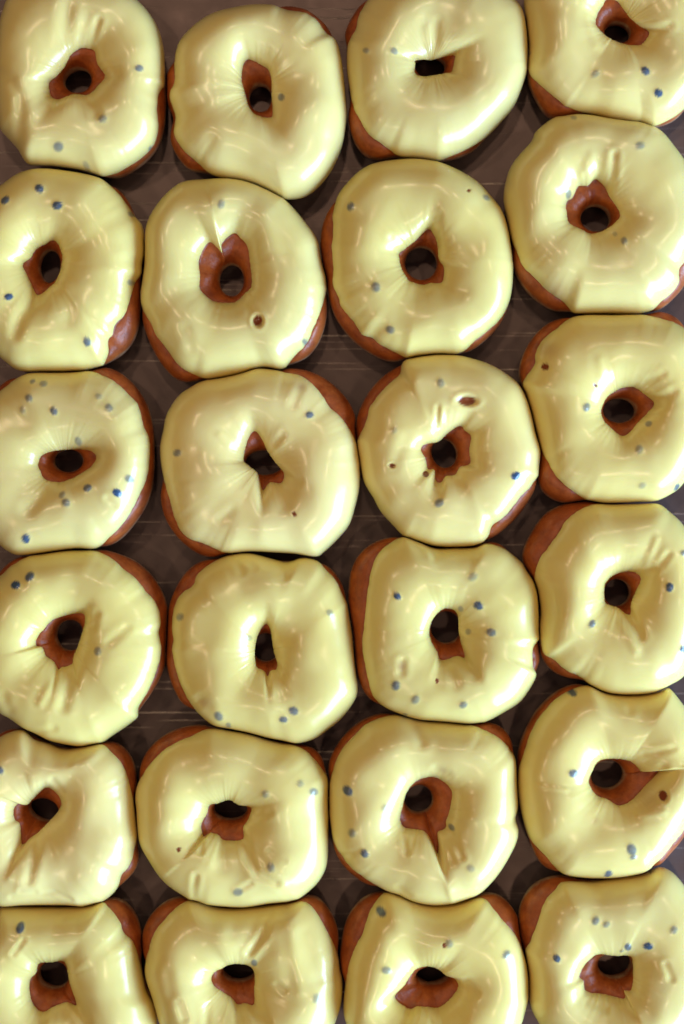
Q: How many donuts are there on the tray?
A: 24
